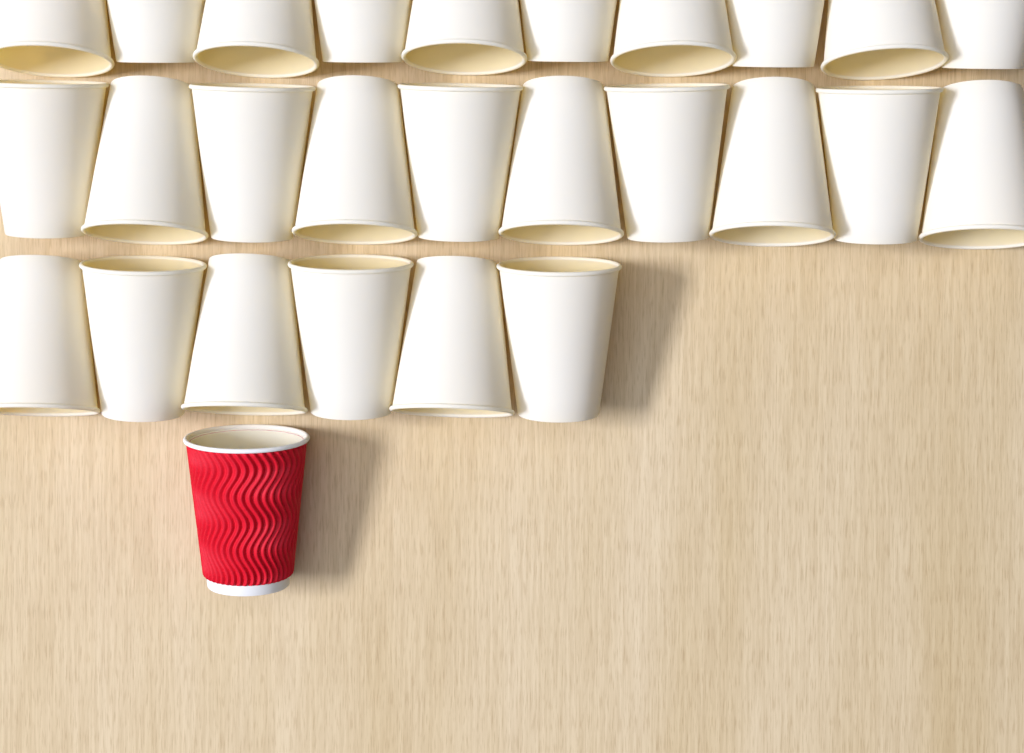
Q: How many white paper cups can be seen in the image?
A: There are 26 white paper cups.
